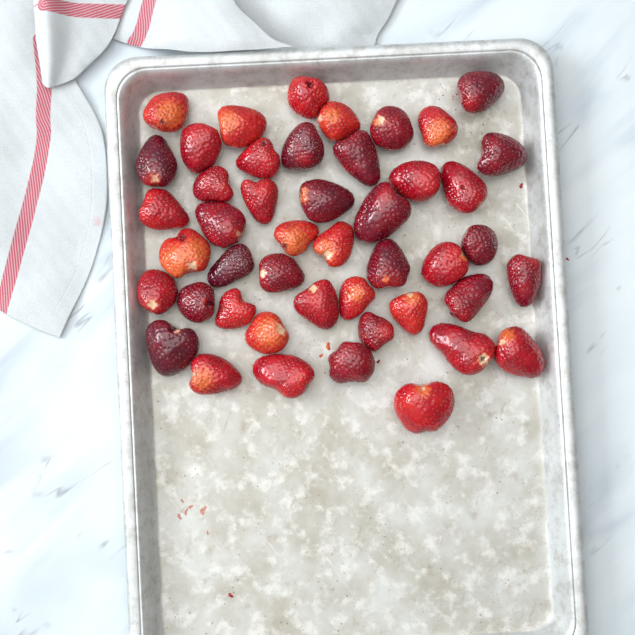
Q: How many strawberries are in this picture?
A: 46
